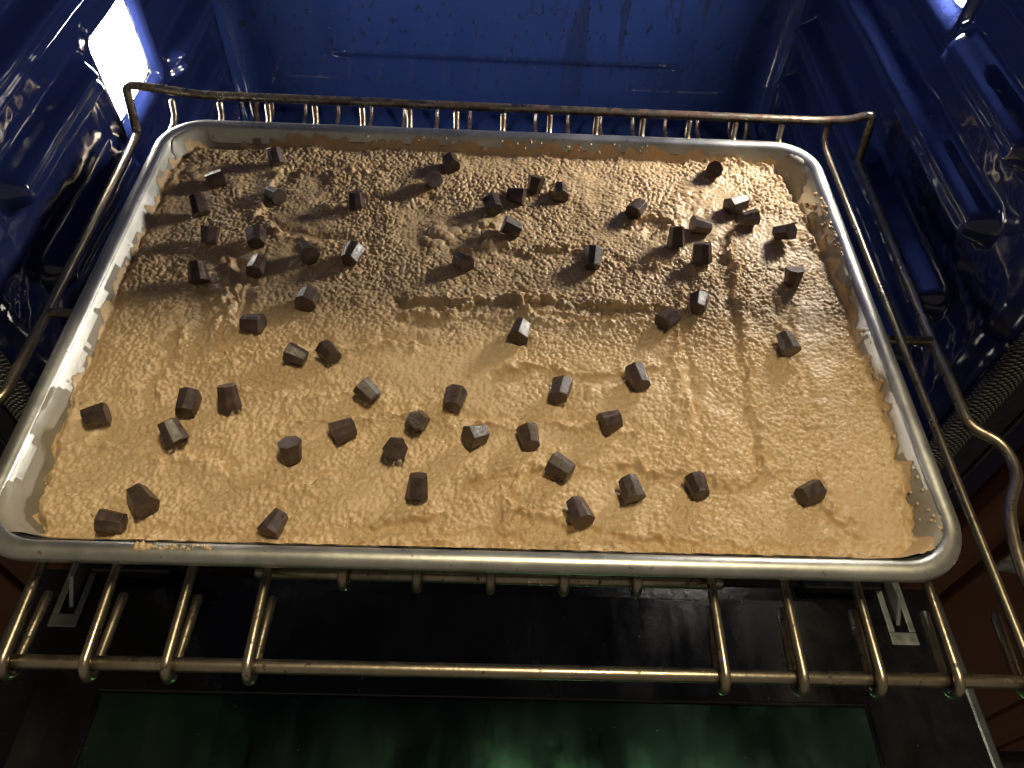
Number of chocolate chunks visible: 61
